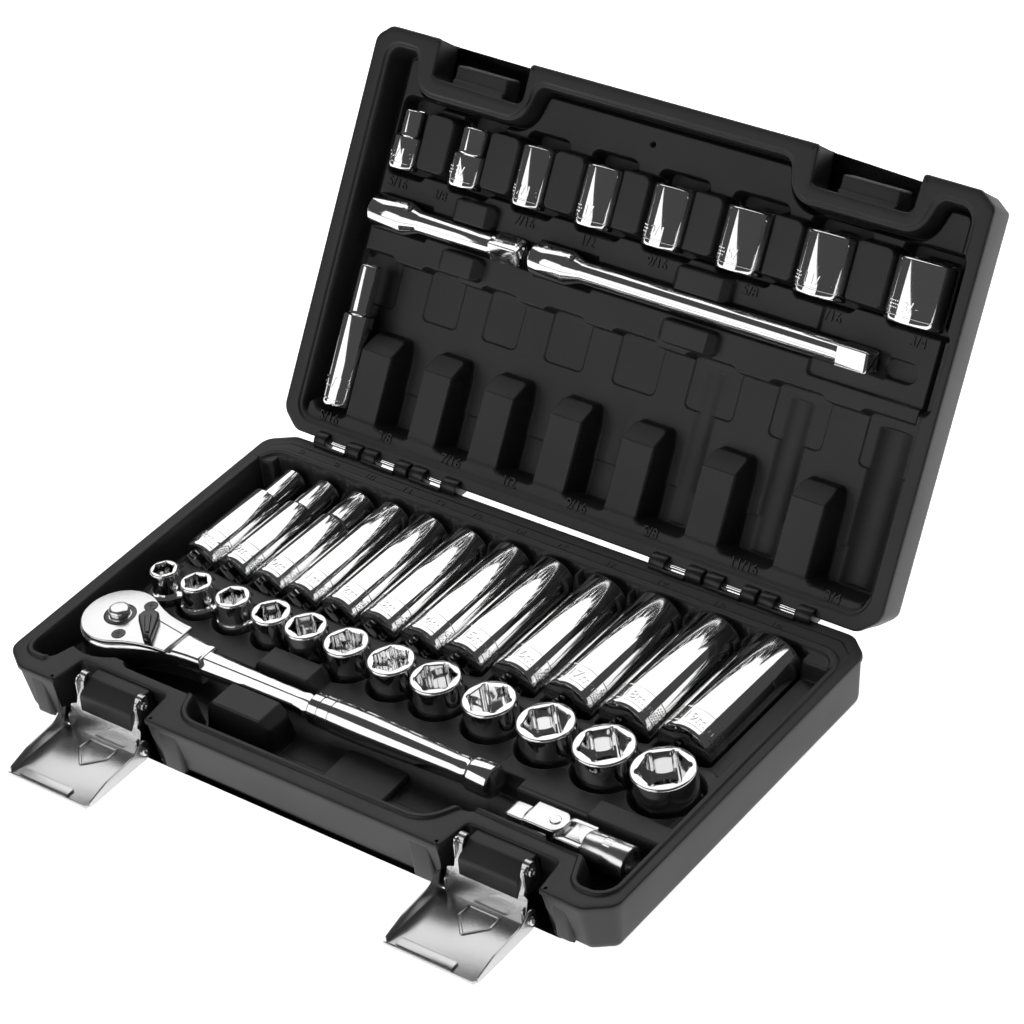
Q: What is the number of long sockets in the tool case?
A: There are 13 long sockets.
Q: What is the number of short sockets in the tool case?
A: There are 20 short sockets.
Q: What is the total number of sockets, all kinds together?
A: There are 33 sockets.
